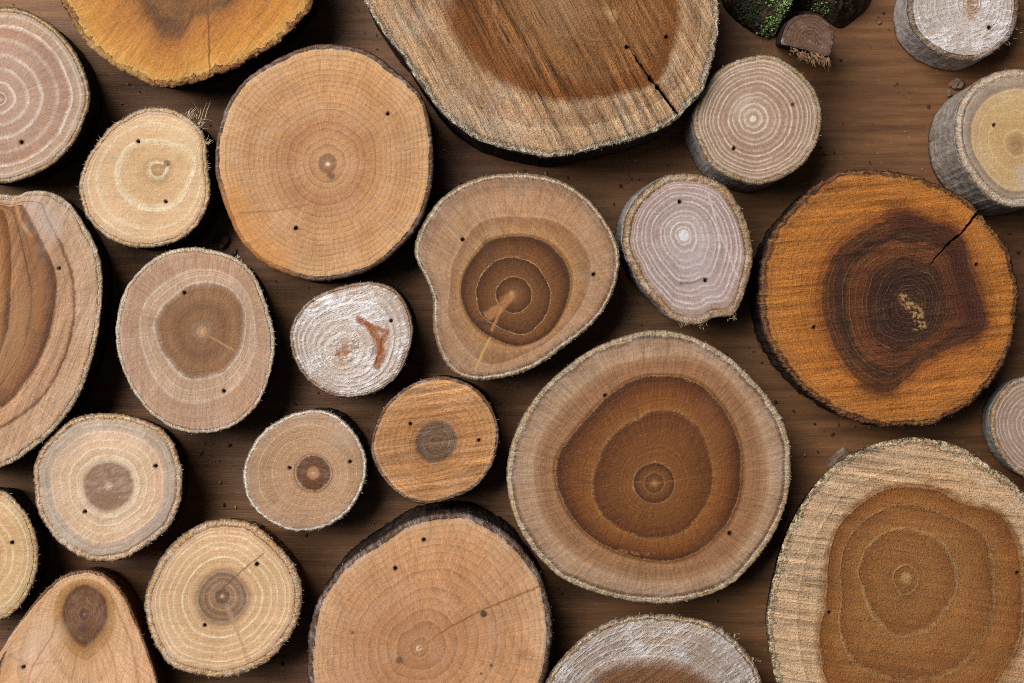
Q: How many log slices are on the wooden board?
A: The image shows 26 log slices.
